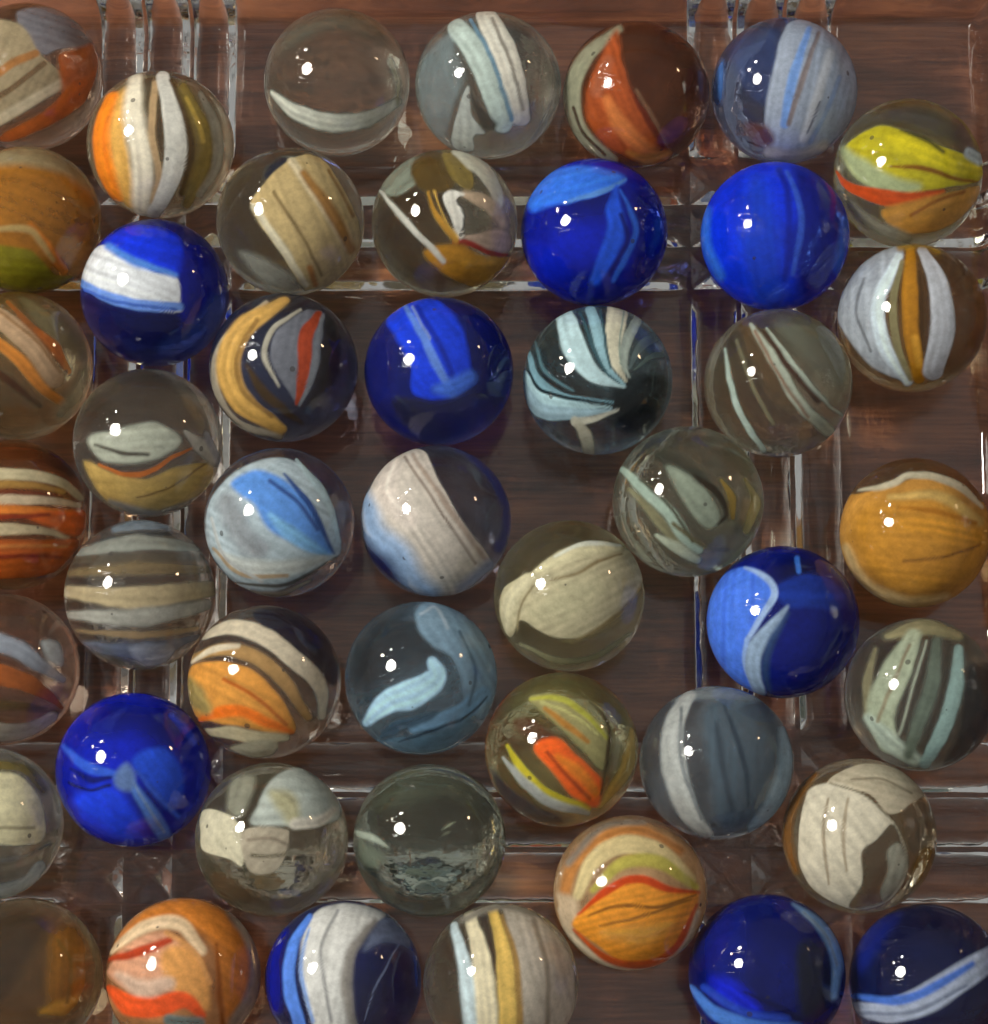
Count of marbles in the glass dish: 46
